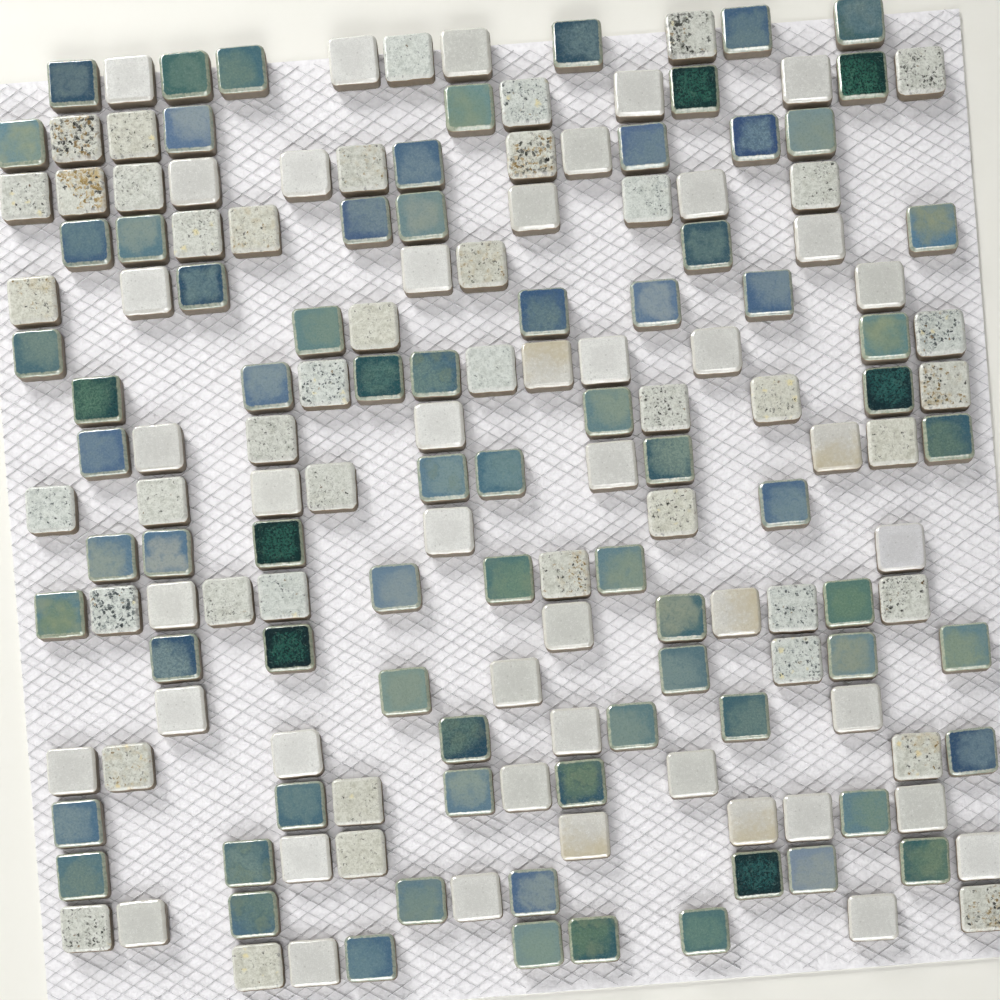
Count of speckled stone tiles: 44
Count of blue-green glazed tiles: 76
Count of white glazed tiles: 45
